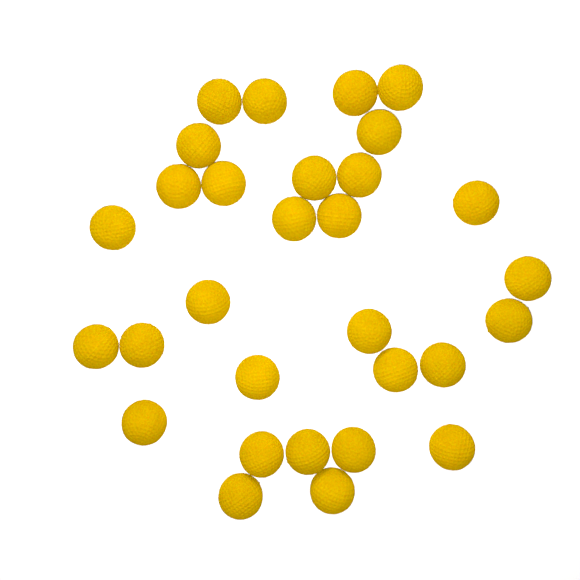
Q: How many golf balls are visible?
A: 30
